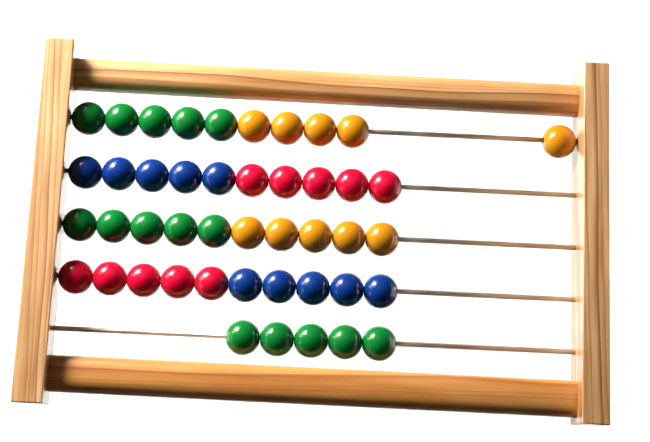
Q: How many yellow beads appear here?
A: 10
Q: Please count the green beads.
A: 15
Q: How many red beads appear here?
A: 10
